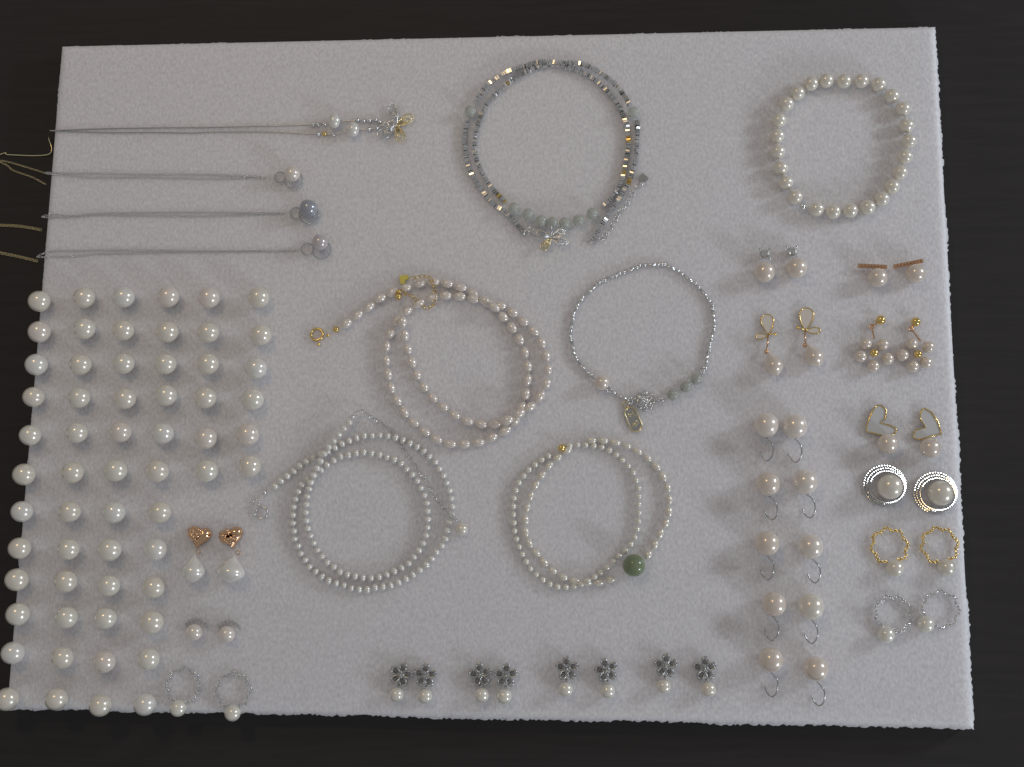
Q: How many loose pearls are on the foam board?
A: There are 60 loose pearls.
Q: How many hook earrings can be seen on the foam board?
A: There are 10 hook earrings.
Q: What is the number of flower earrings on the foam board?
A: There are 8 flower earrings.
